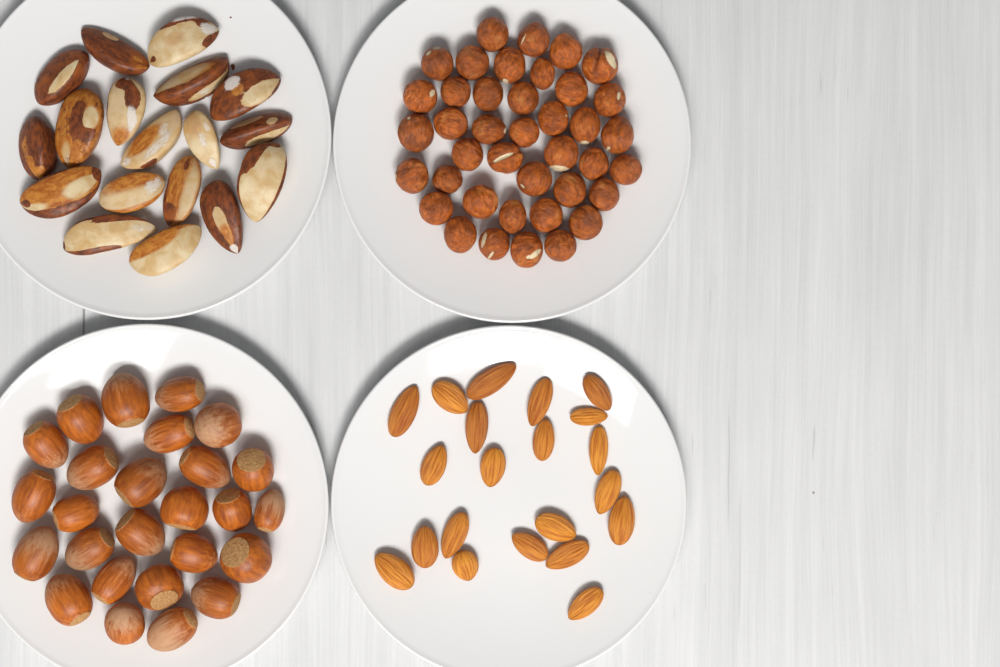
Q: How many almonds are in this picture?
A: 21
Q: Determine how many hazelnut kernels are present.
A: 40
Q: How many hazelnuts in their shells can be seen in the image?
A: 26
